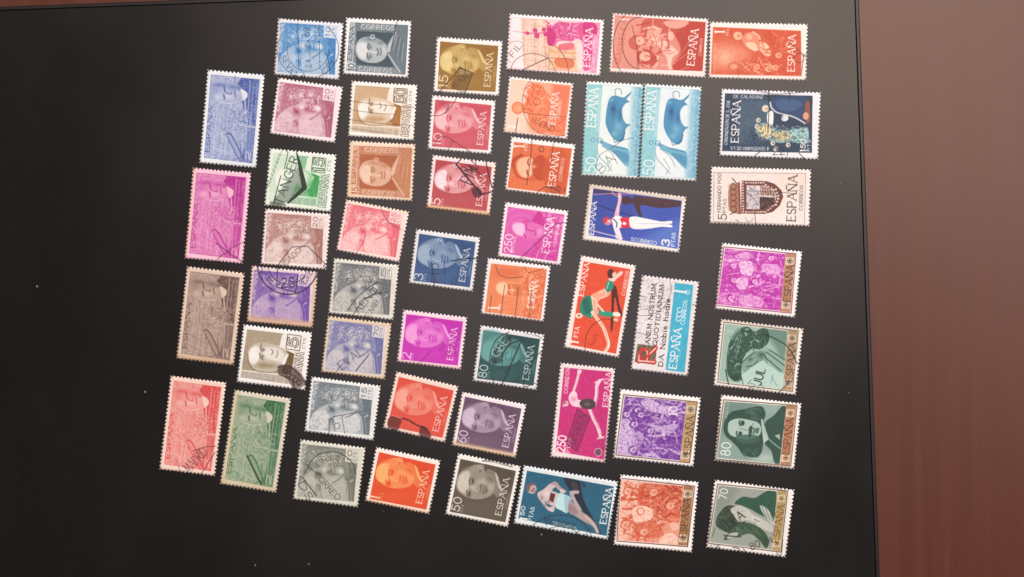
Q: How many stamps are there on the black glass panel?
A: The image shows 51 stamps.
